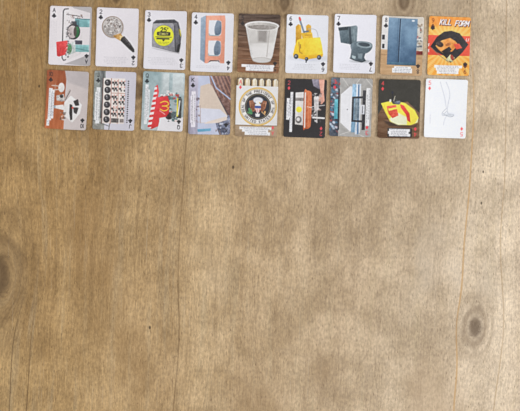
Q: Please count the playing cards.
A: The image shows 18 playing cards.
